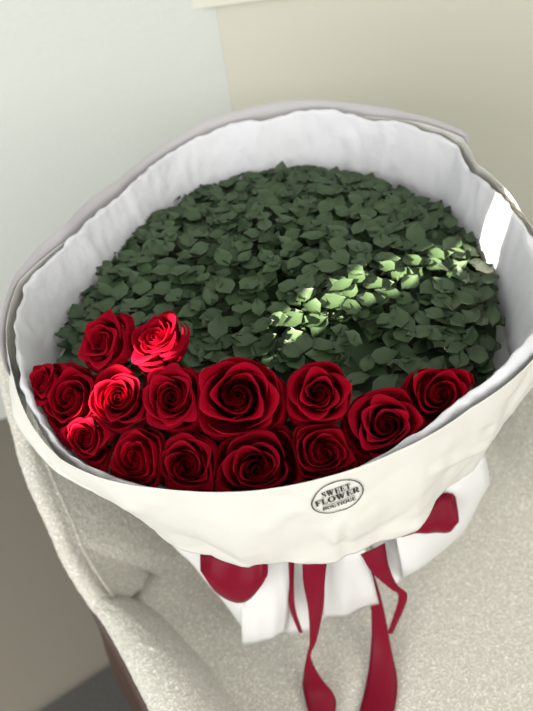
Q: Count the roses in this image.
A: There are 15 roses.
